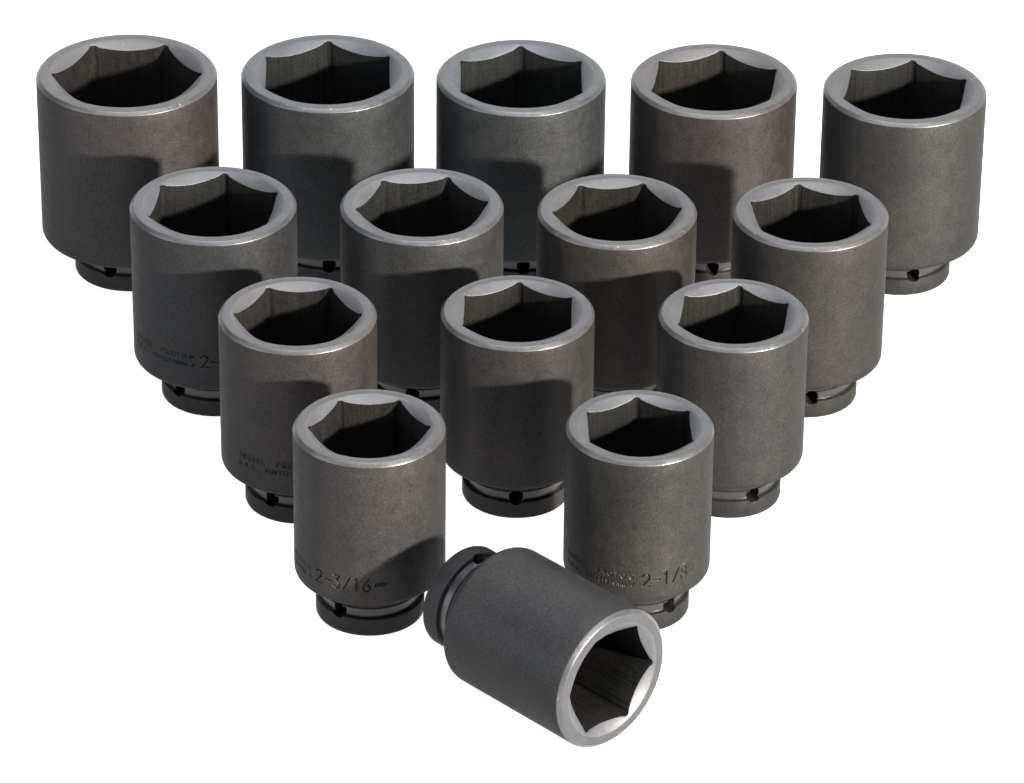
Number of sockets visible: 15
